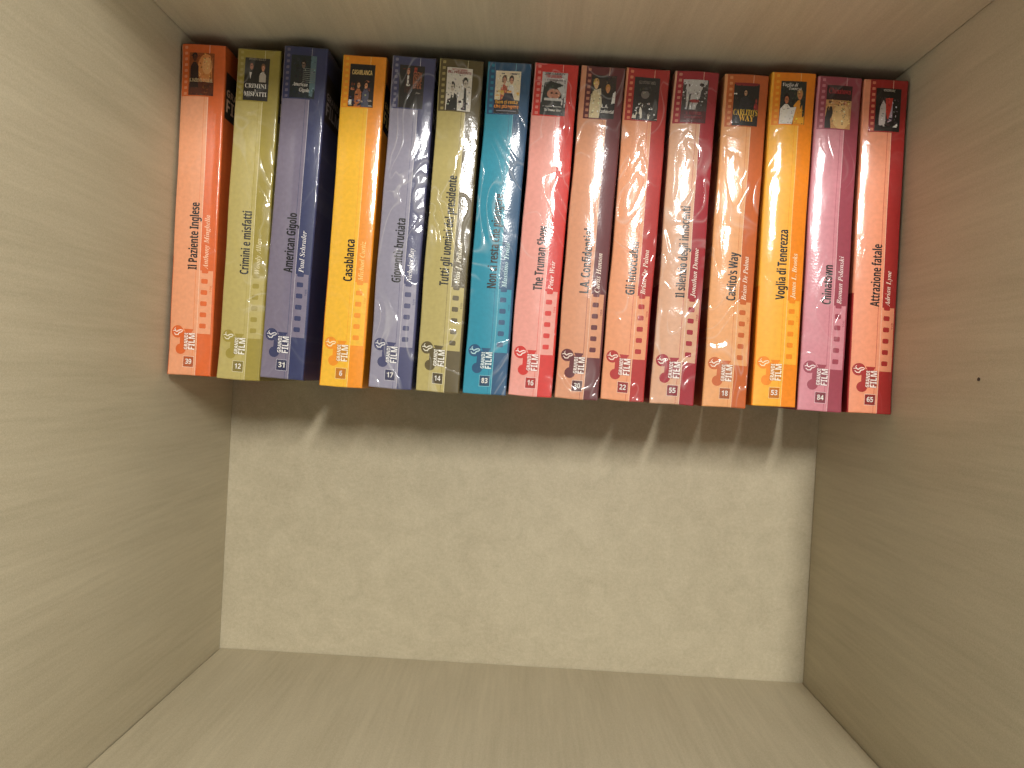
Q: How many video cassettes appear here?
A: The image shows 15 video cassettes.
